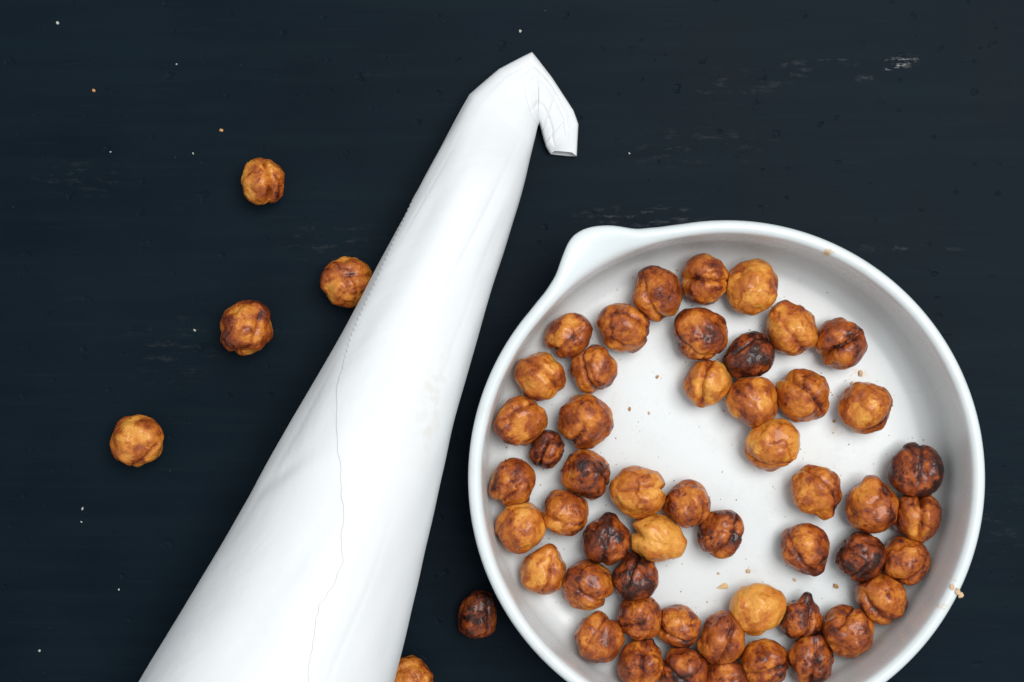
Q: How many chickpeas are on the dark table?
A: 57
